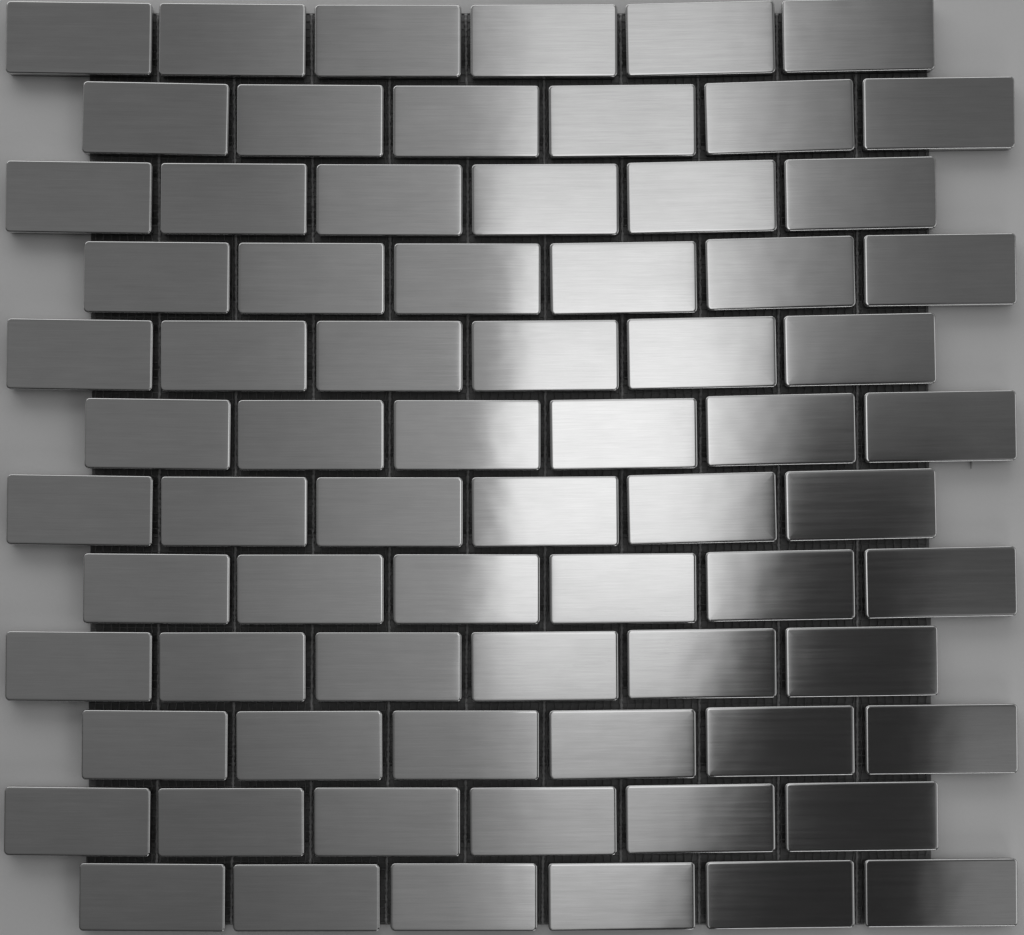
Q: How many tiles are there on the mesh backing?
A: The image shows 72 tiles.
